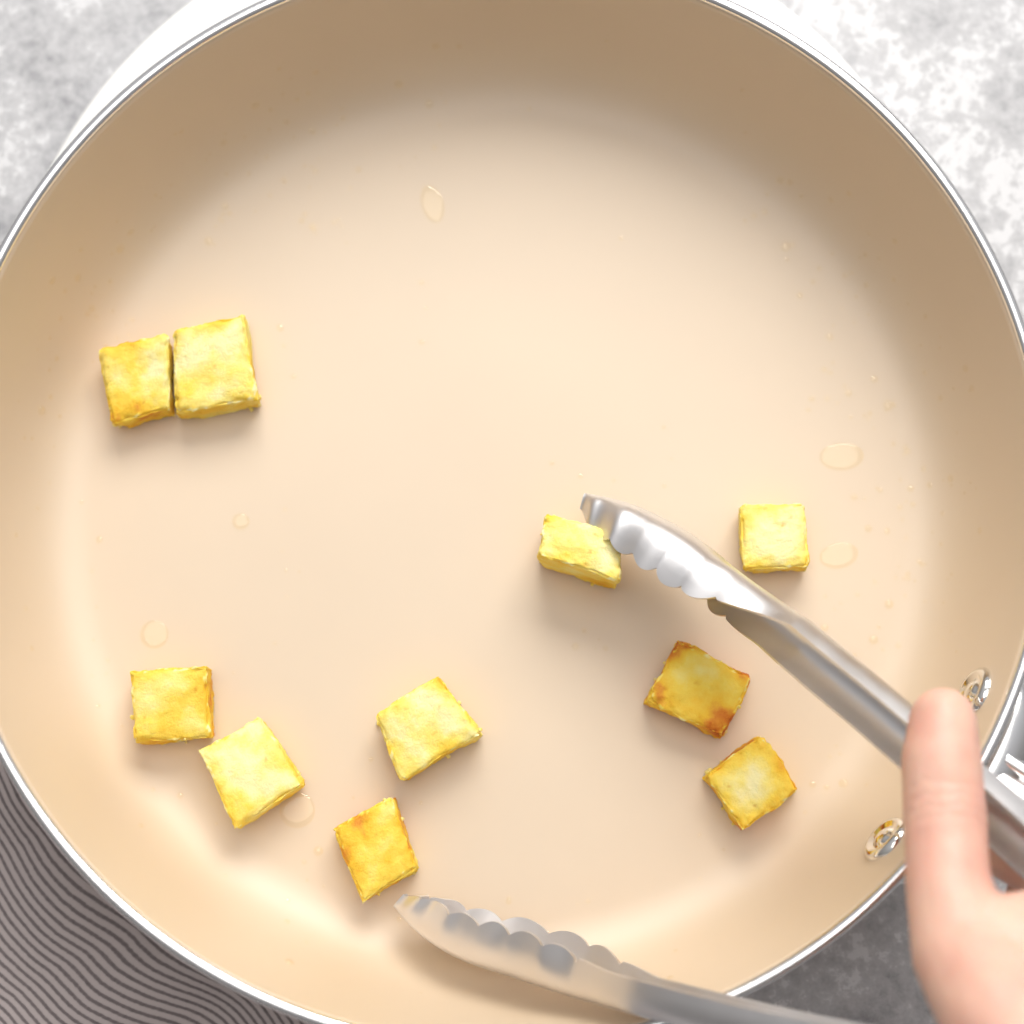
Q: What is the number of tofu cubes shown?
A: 10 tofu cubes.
